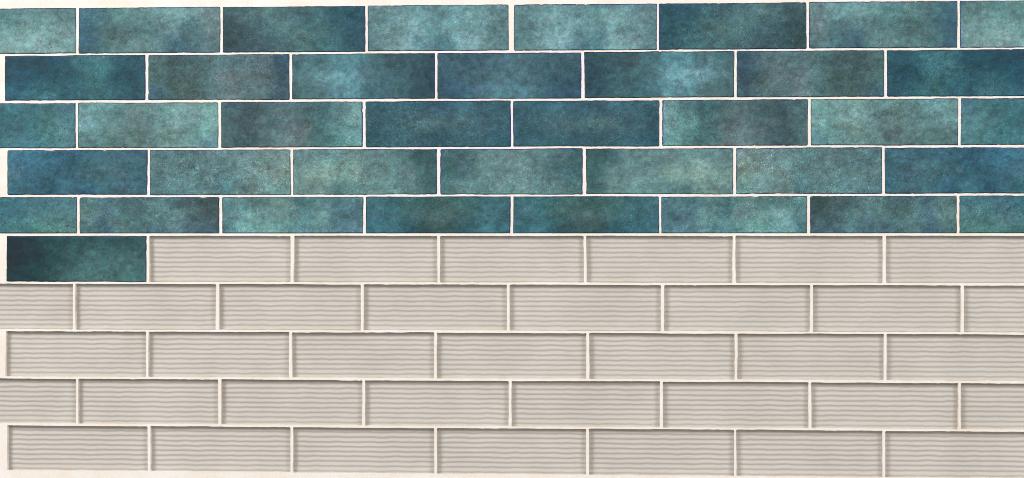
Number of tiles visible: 39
